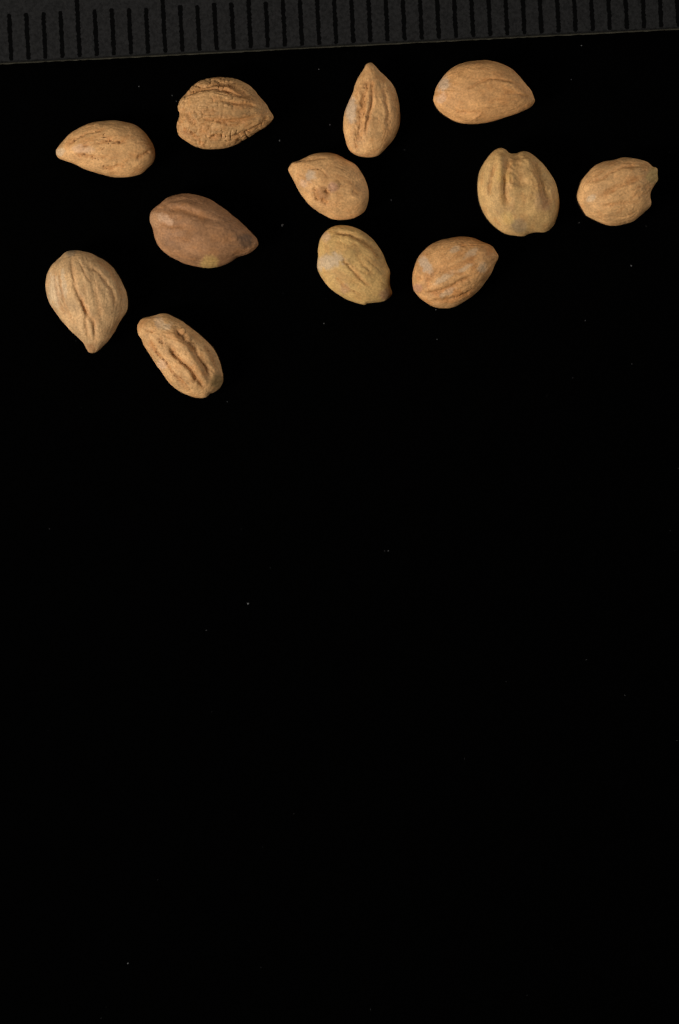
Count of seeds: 12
